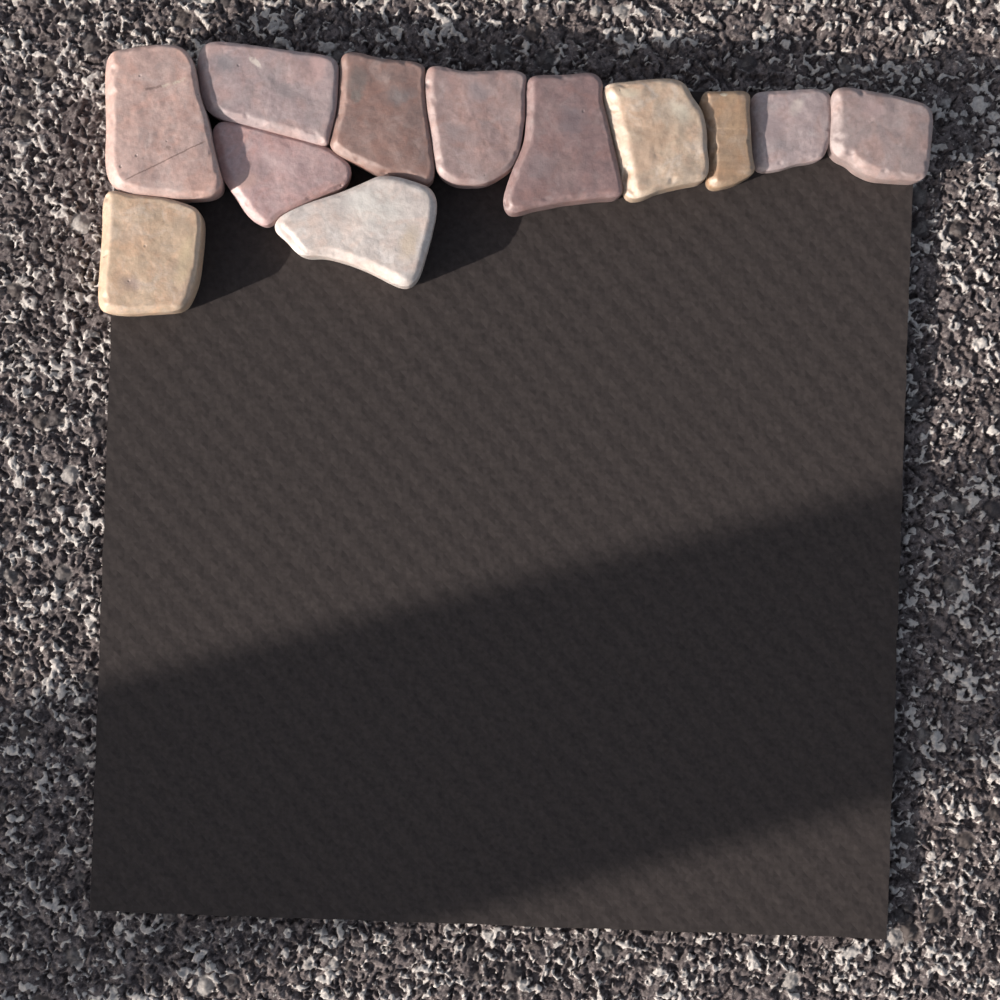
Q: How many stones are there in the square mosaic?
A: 12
